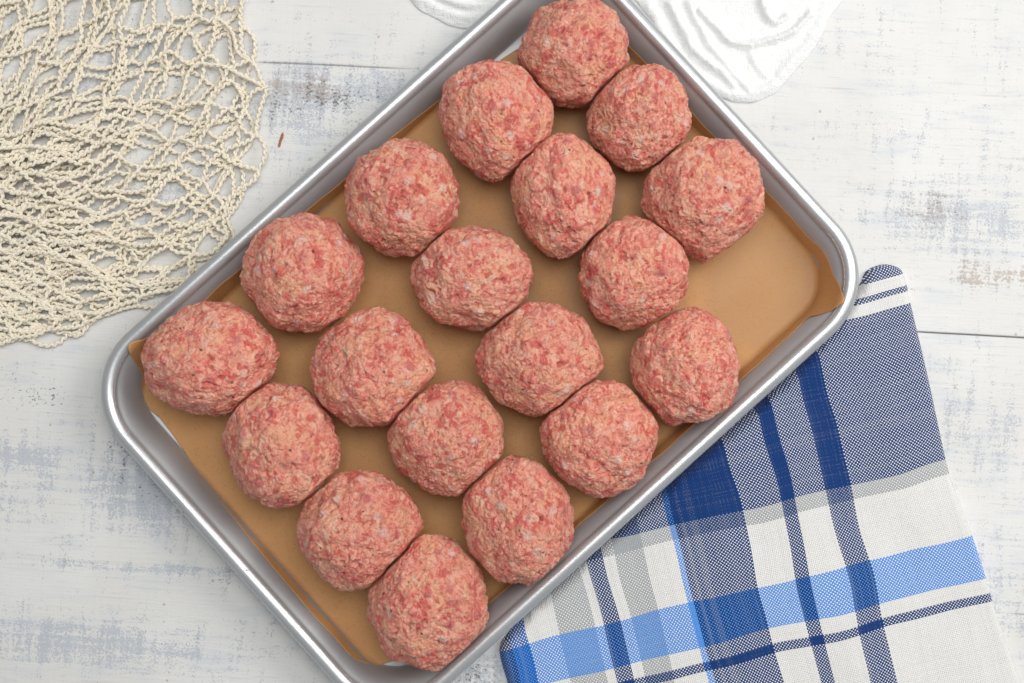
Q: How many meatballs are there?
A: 19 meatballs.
